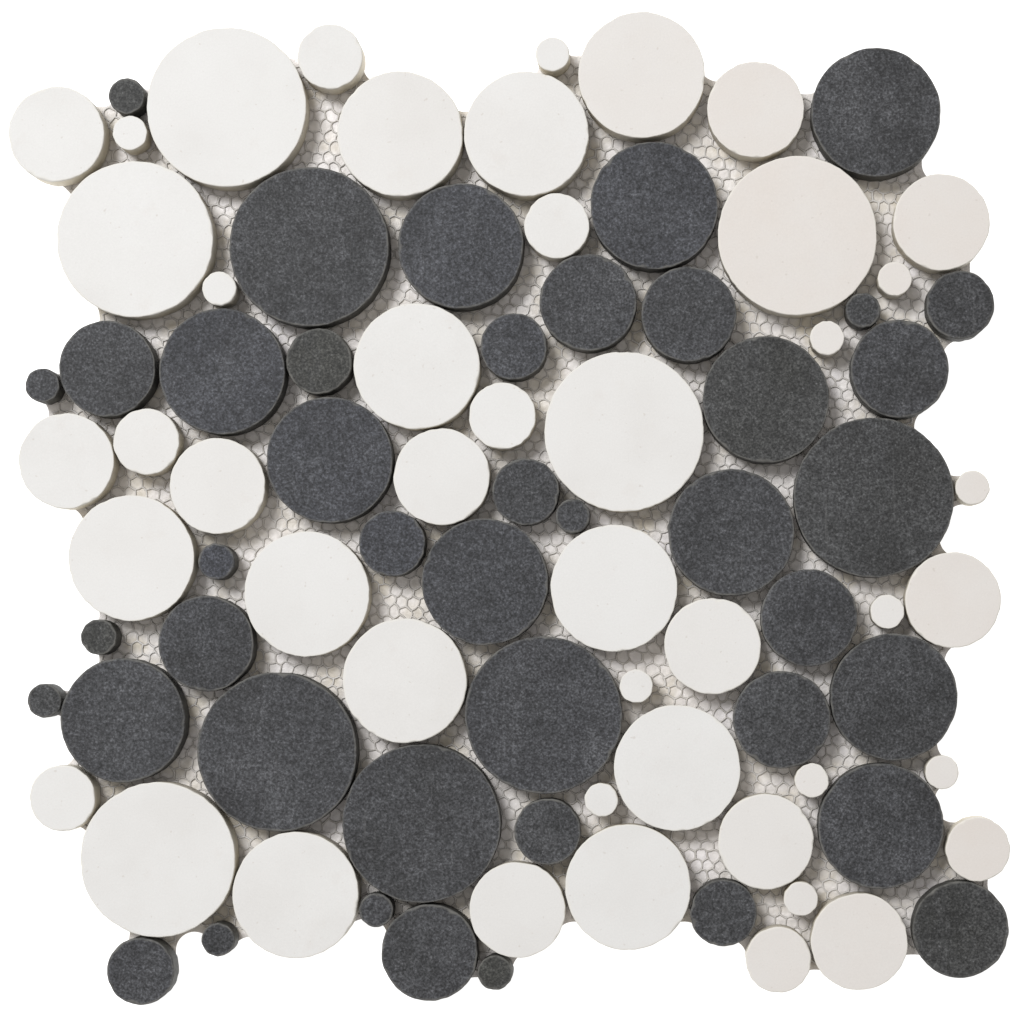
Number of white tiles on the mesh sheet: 46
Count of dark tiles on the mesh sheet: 43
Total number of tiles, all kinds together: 89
